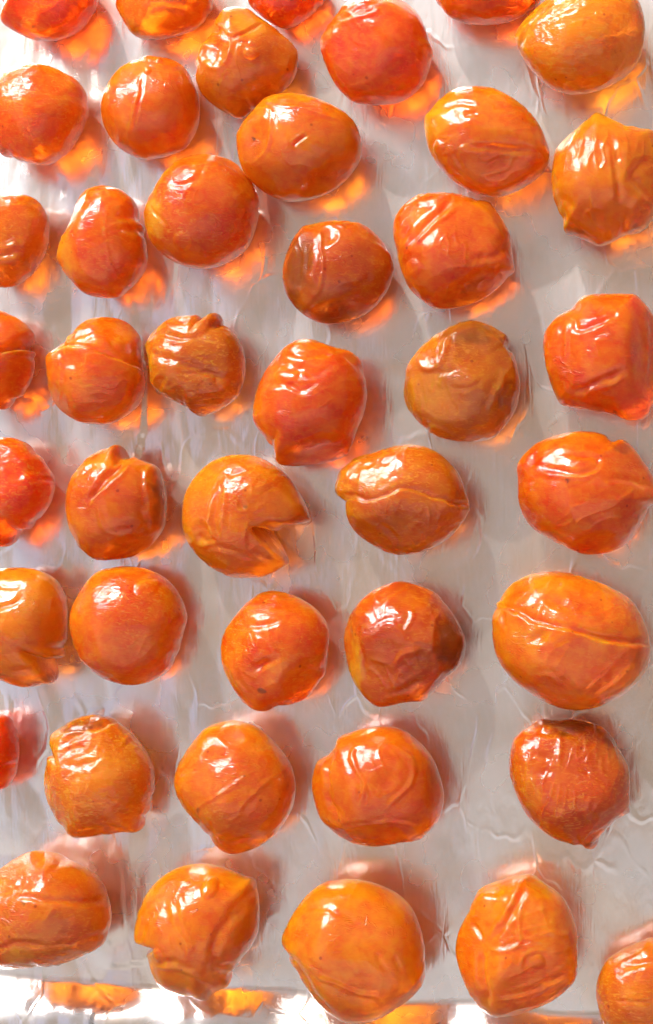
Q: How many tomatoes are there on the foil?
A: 43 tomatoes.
